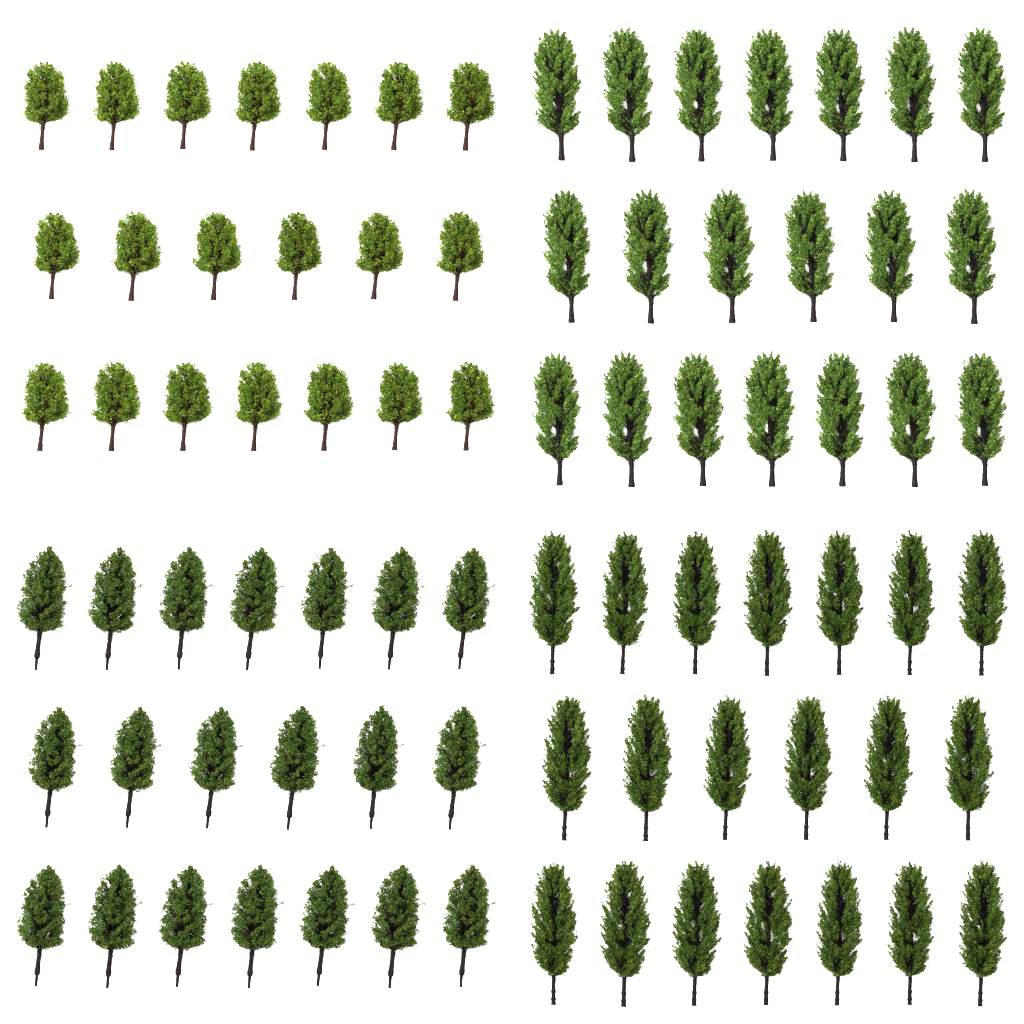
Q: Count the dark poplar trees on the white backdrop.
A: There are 20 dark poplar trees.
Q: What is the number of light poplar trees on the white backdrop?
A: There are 20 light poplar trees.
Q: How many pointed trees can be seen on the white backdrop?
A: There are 20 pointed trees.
